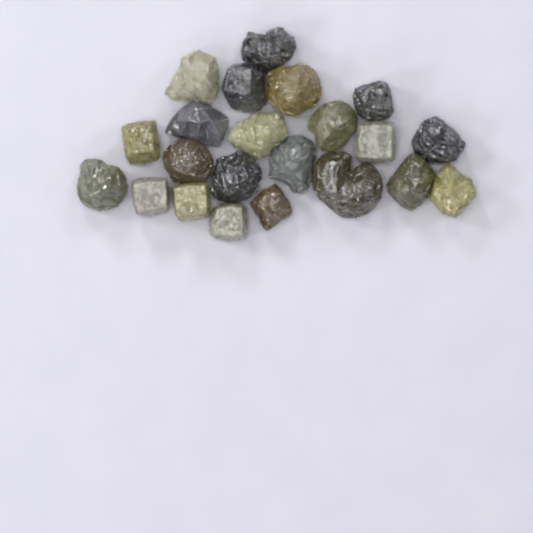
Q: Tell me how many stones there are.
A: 22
